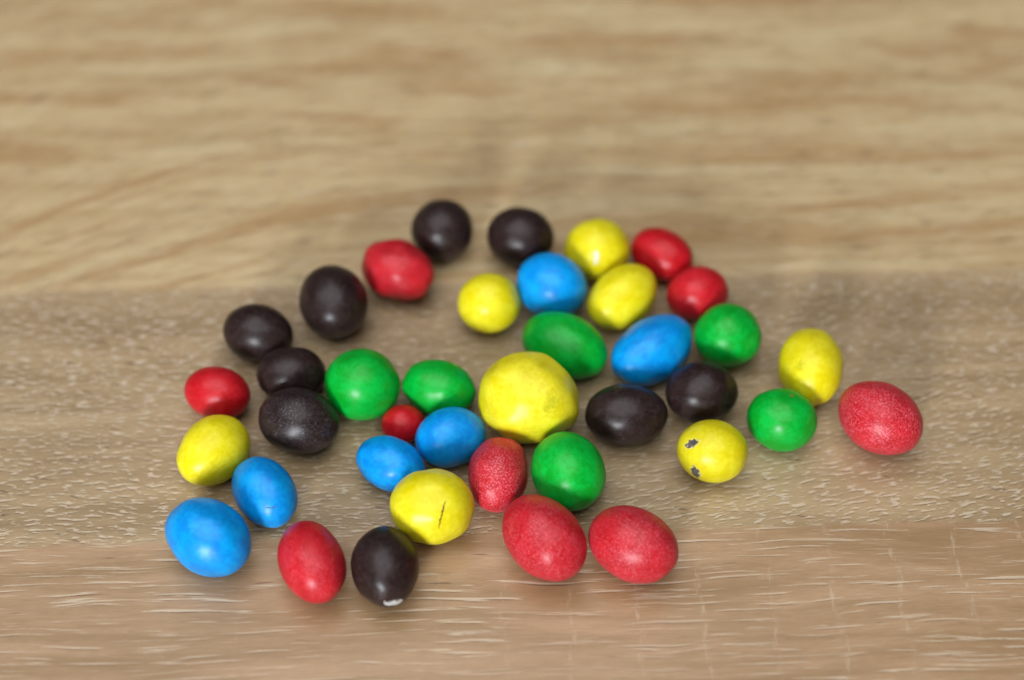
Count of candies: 39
